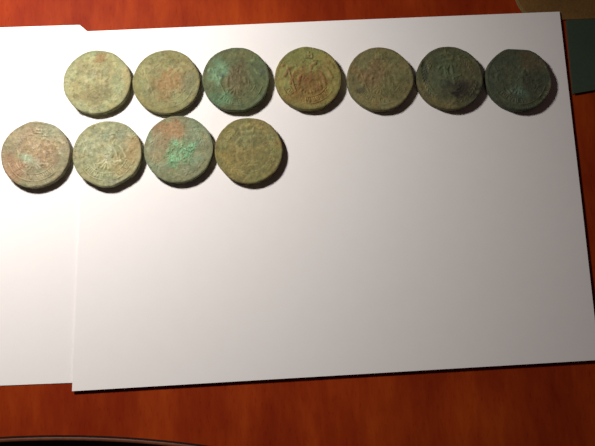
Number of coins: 11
